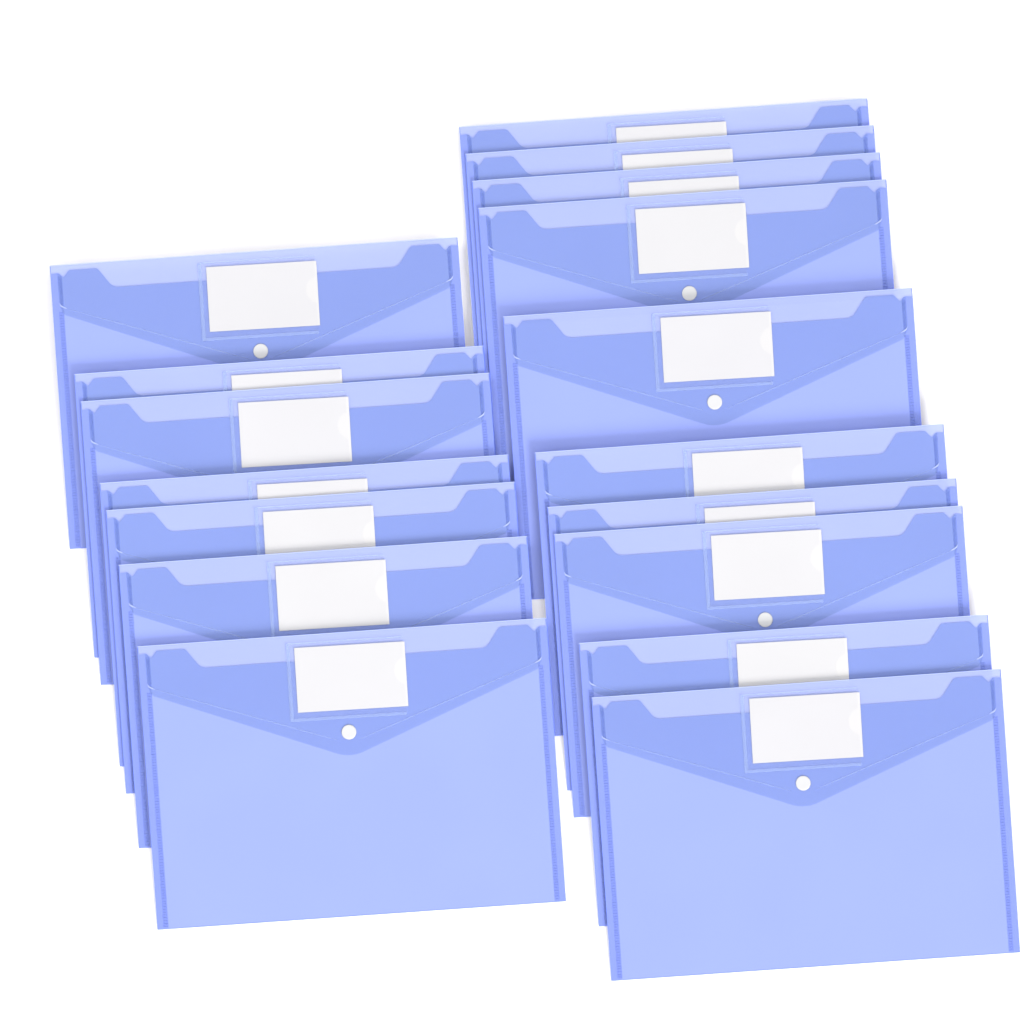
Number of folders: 17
